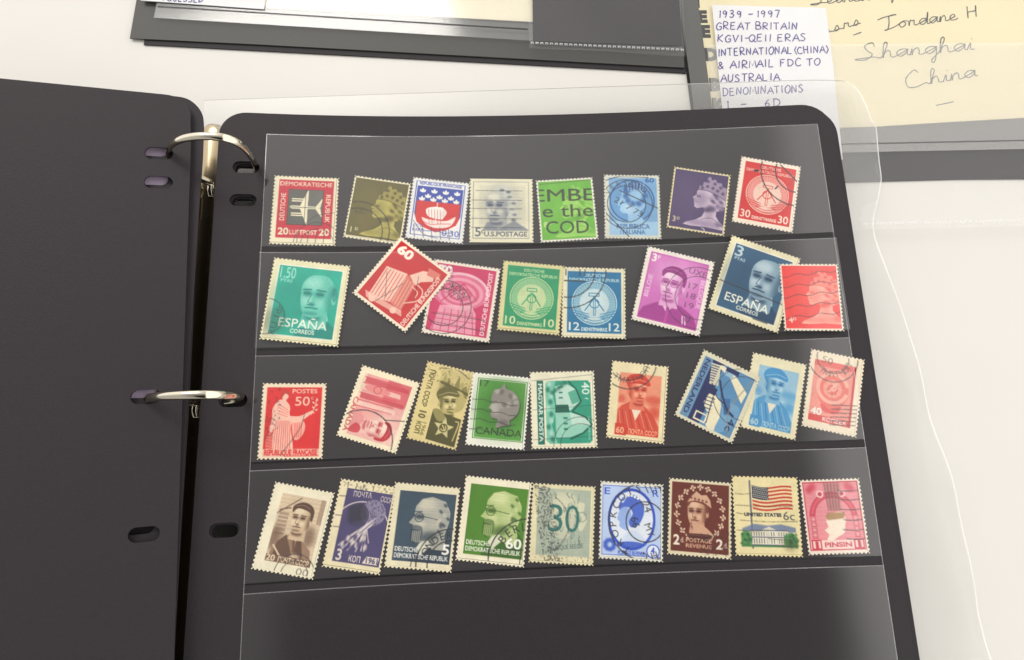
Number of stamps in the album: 34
